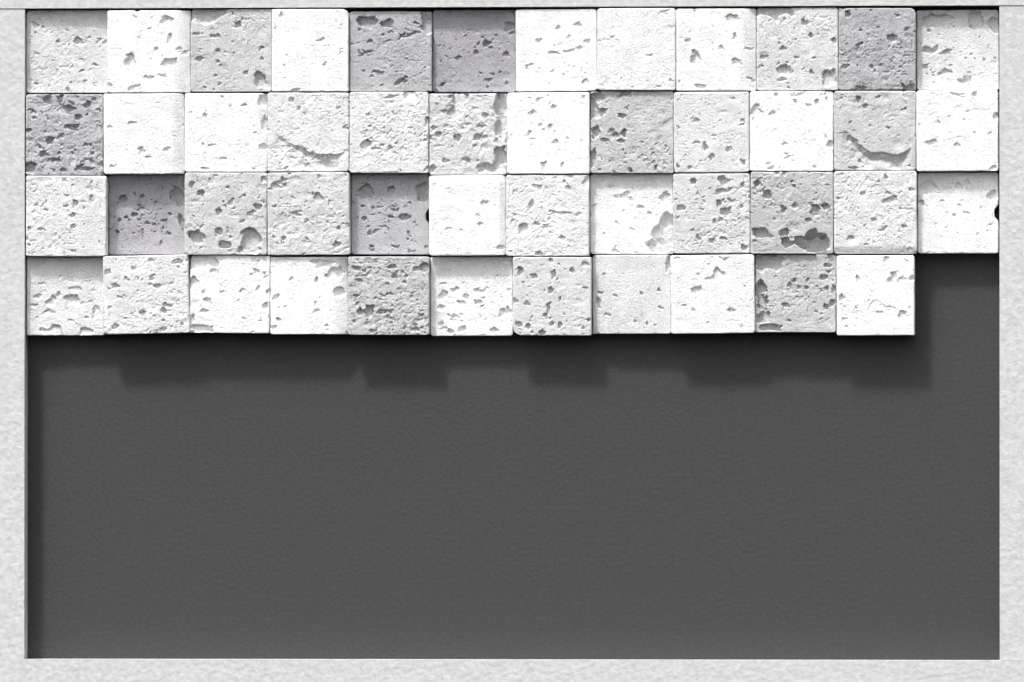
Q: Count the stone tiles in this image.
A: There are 47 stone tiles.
